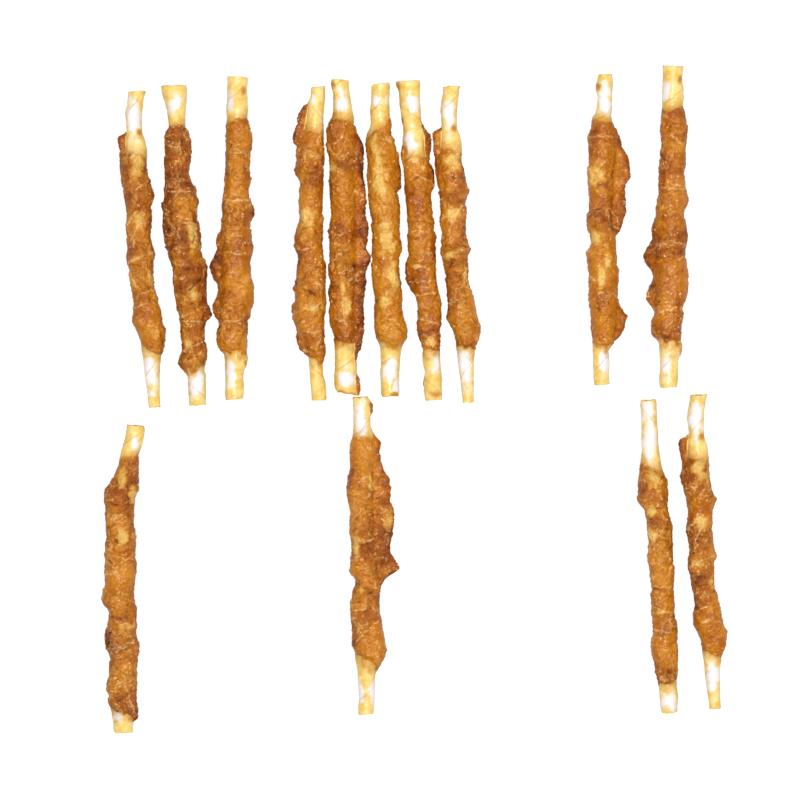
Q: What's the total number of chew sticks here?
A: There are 14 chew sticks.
